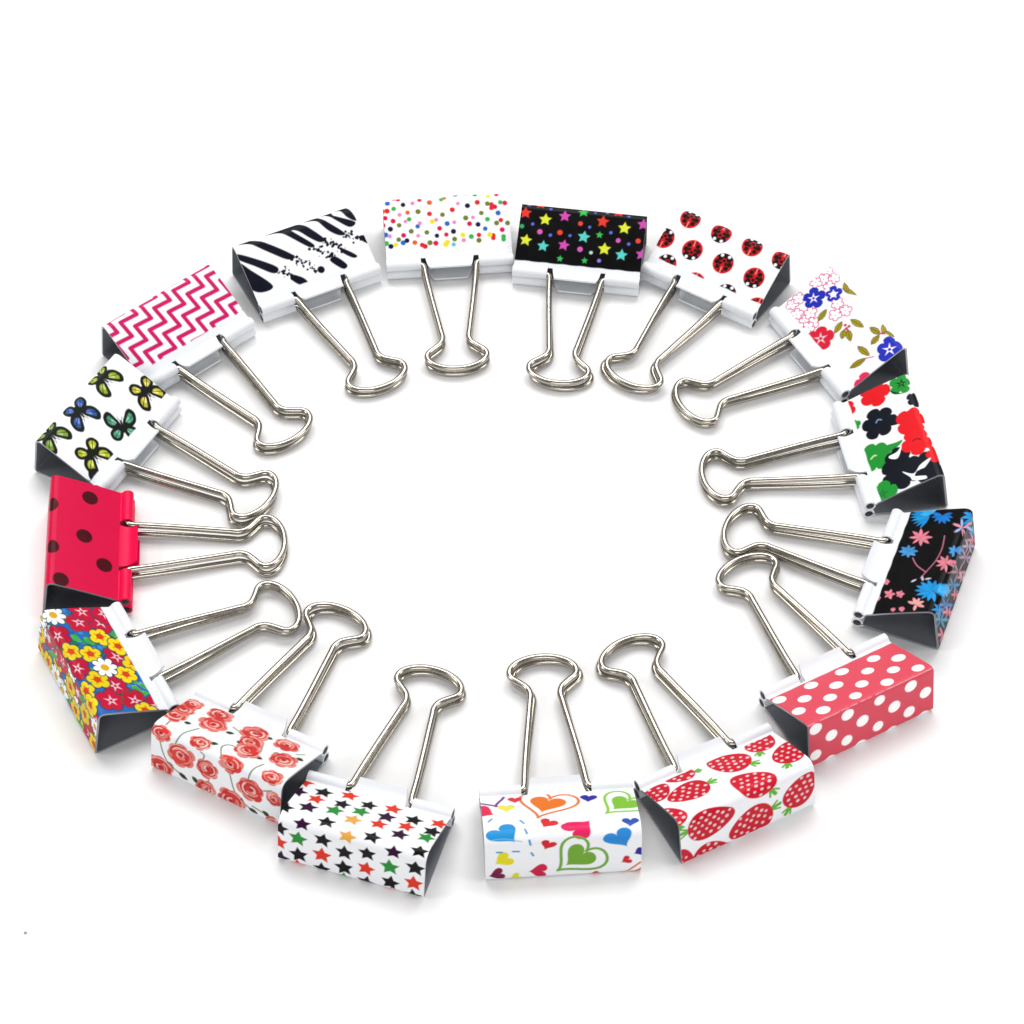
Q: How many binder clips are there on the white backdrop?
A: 16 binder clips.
